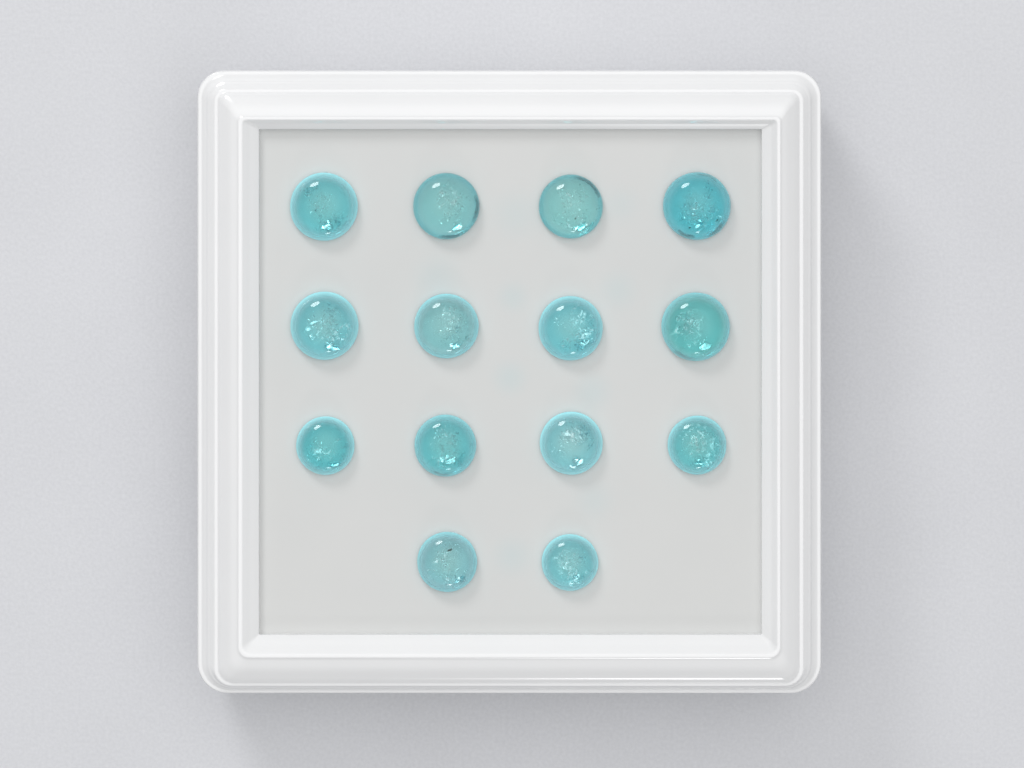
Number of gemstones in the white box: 14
